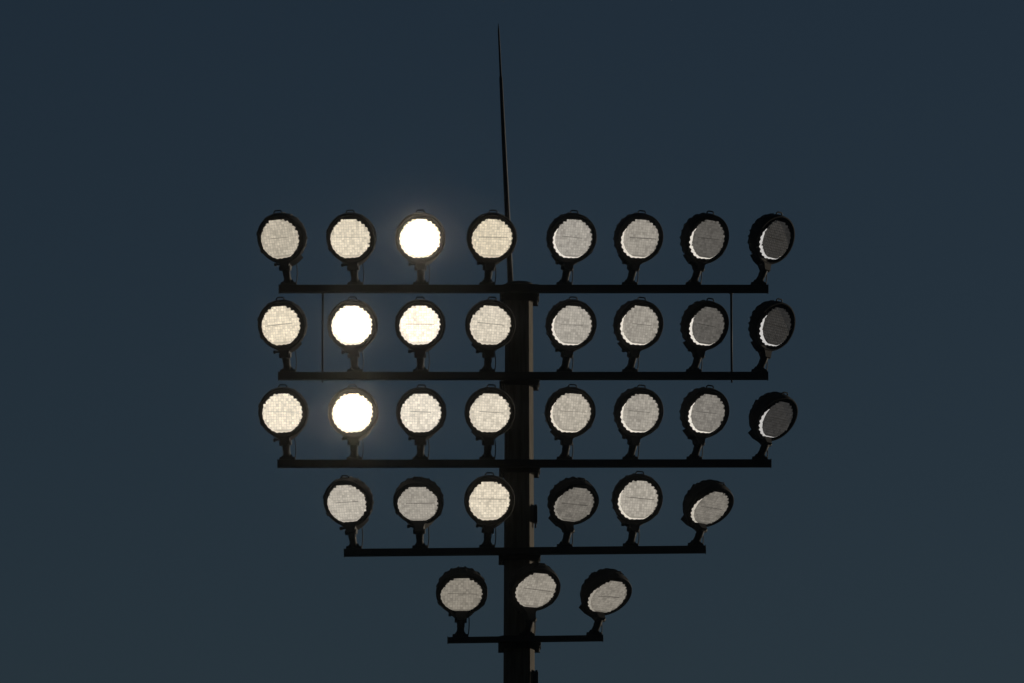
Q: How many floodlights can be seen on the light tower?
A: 33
